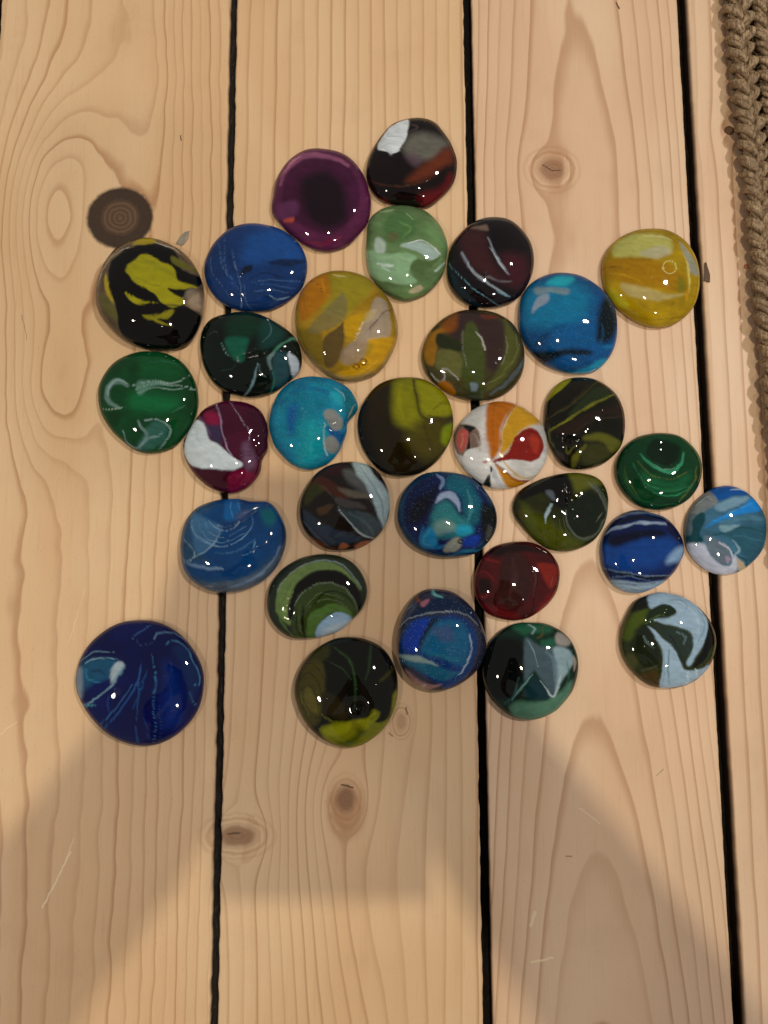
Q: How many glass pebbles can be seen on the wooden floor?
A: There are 31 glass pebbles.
